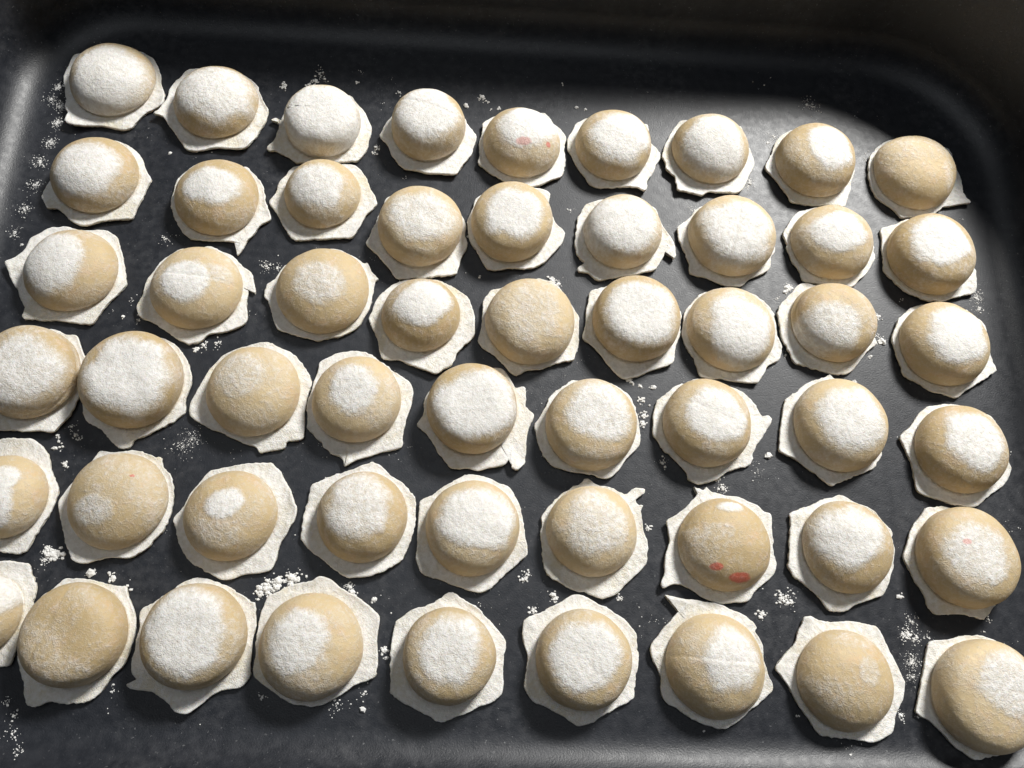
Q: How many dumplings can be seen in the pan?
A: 54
